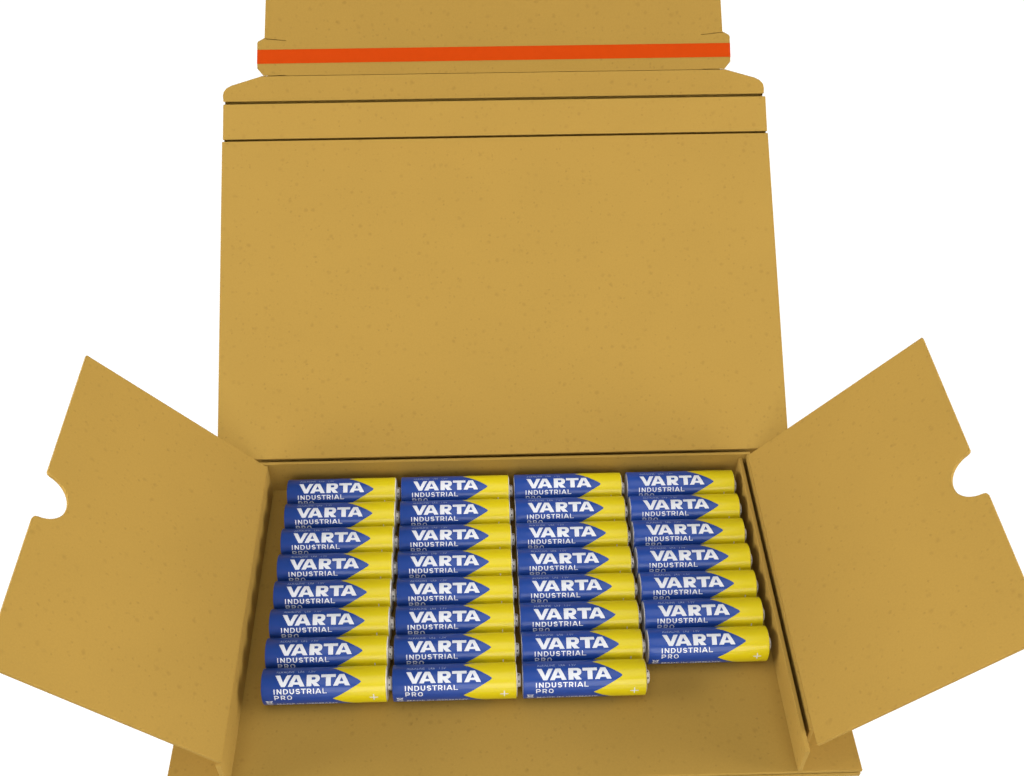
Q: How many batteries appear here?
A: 31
